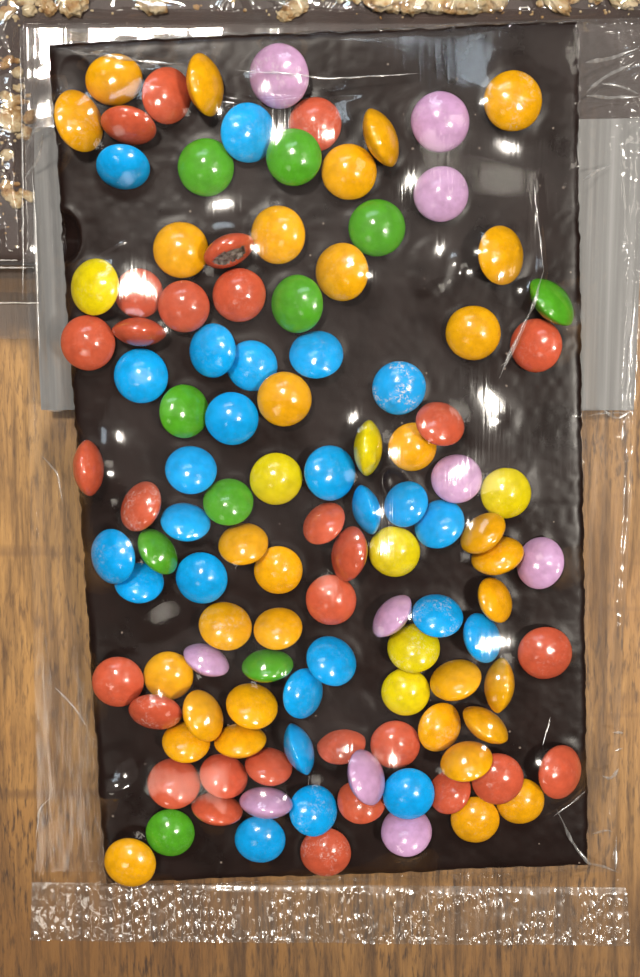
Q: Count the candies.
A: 115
